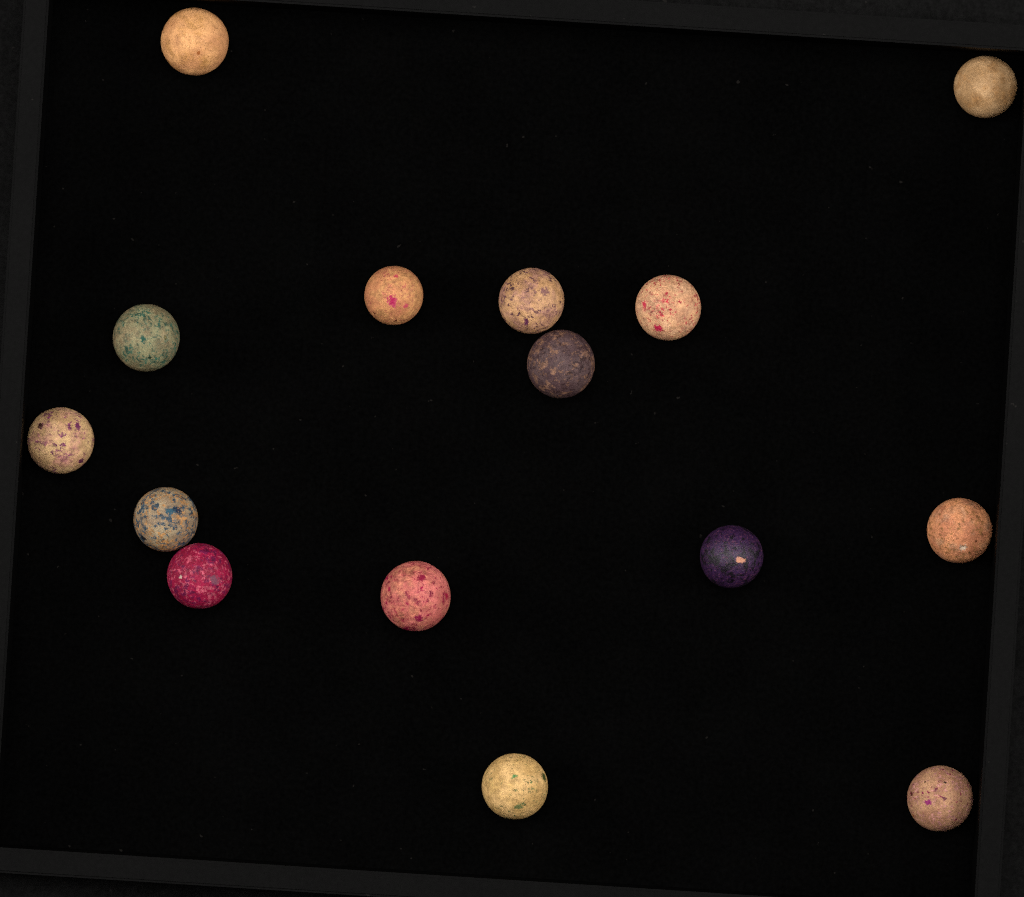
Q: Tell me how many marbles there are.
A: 15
